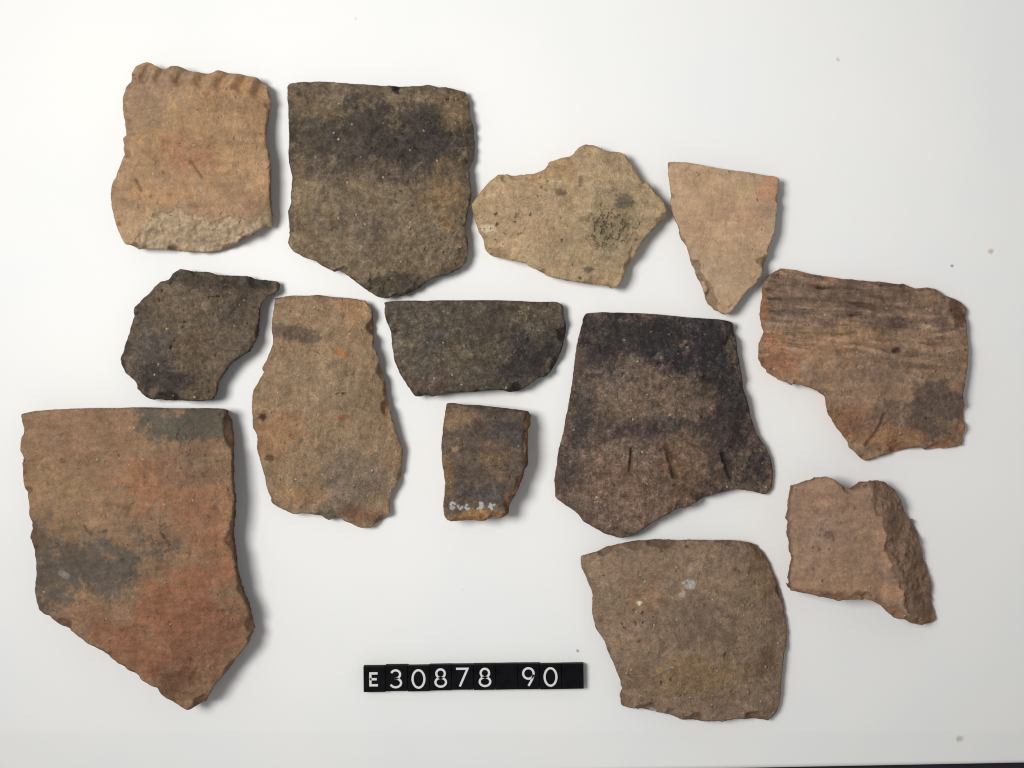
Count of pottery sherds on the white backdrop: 13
